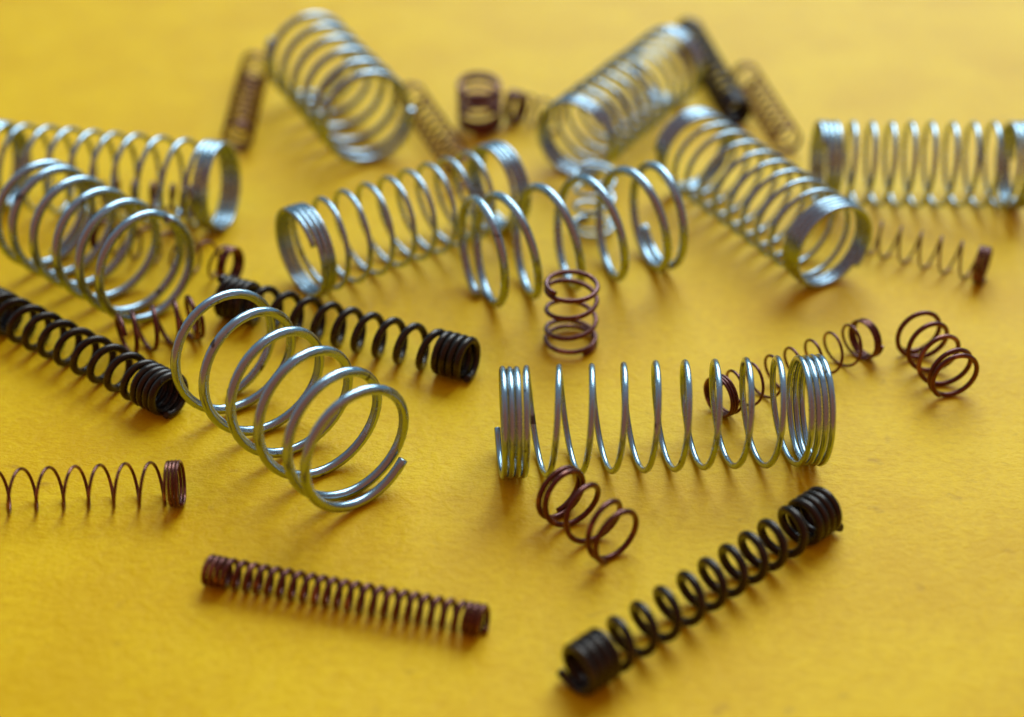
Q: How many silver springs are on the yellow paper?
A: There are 11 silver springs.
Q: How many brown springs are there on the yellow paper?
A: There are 15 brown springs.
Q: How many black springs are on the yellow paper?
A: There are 4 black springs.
